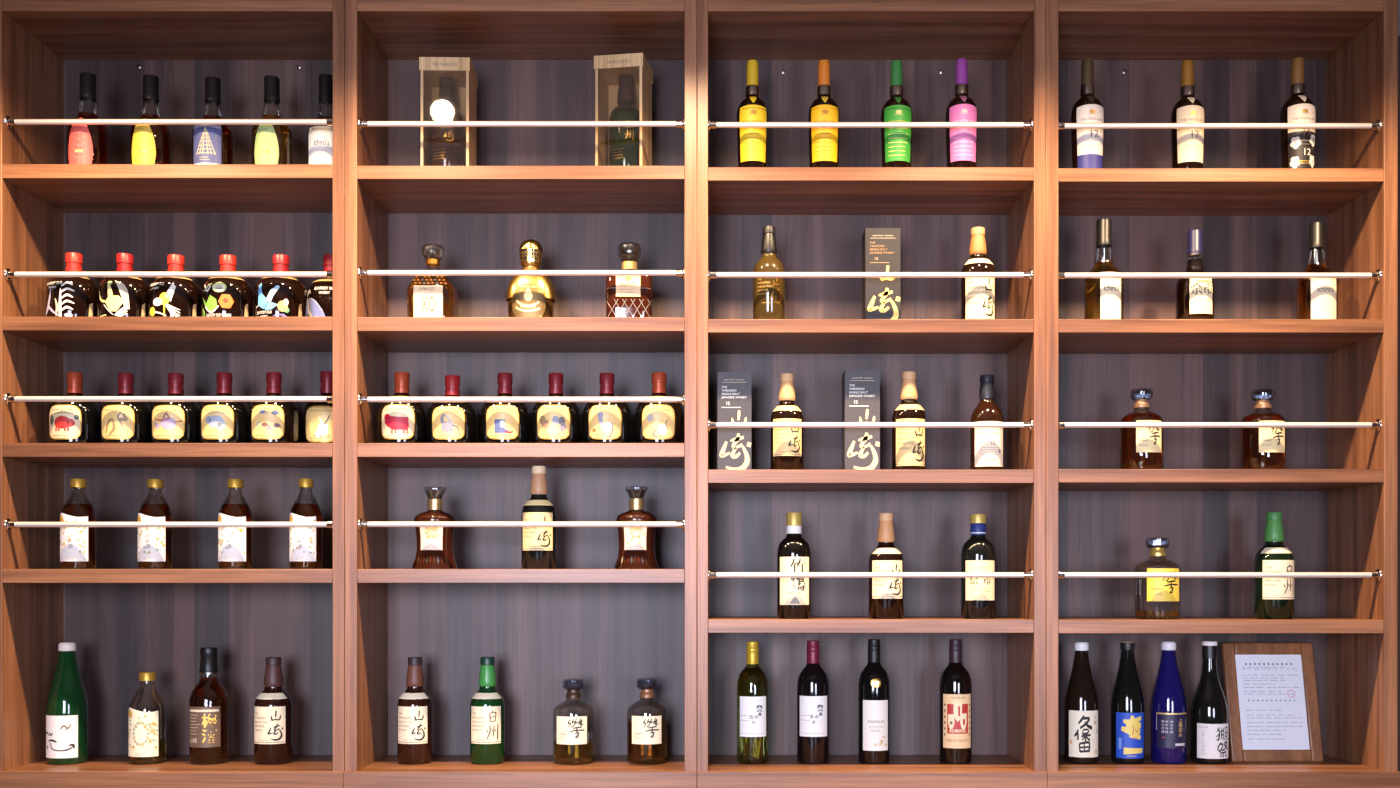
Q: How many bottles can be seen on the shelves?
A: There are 73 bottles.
